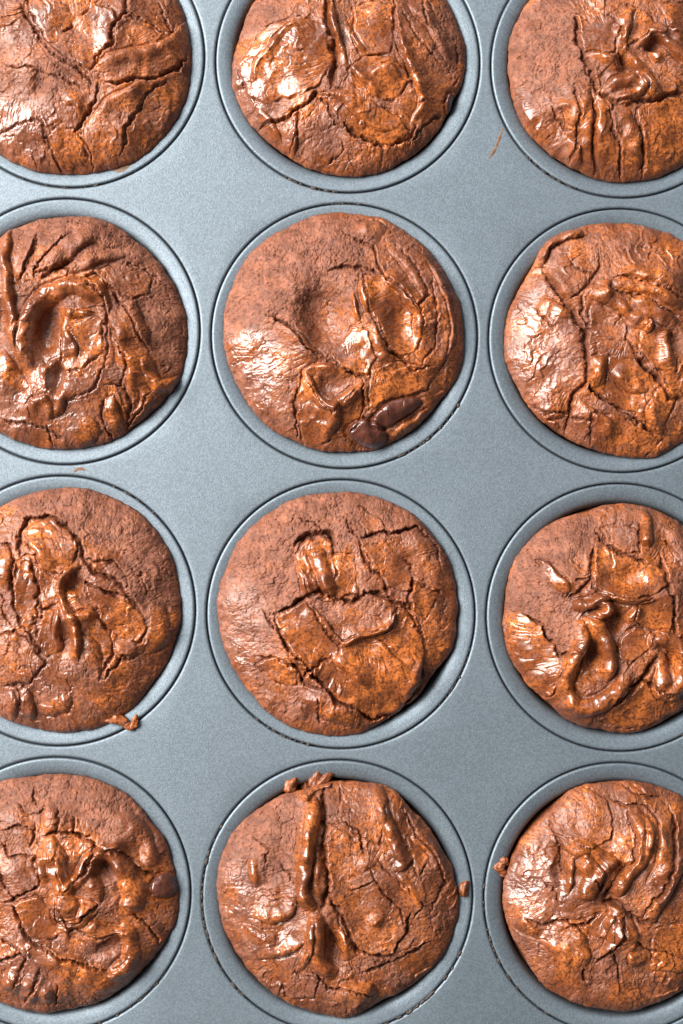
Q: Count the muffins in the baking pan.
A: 12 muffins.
